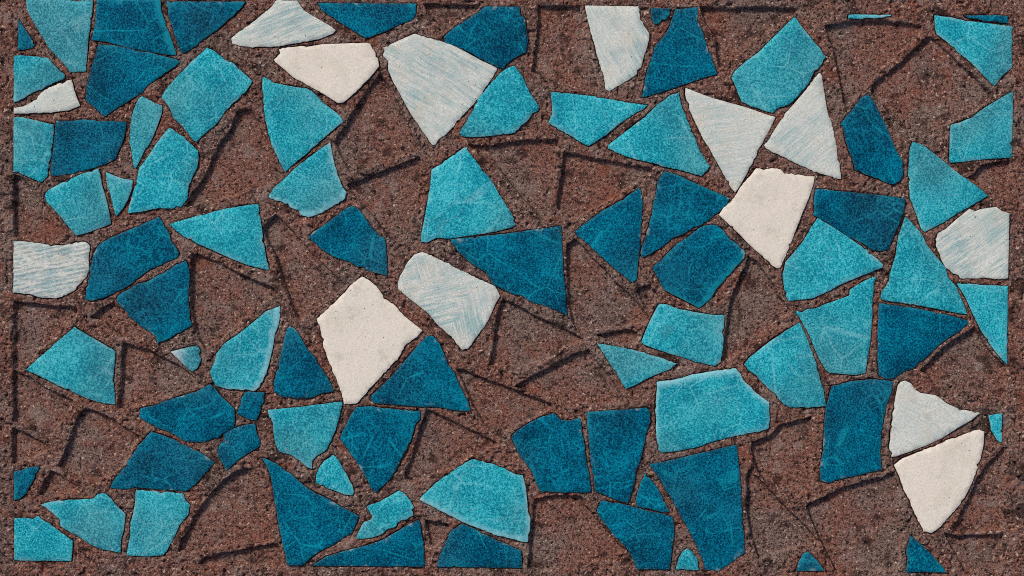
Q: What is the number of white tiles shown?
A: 14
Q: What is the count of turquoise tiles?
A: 40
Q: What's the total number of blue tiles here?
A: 39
